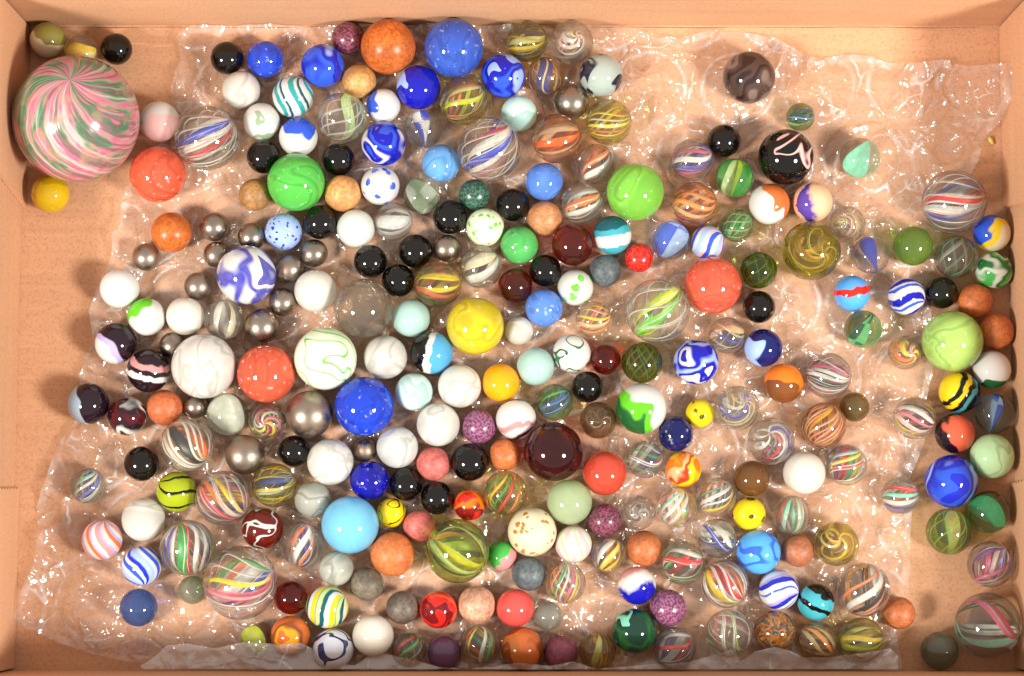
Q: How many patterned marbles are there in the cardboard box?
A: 151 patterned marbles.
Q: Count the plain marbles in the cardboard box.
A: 104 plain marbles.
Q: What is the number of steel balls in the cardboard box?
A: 16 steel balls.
